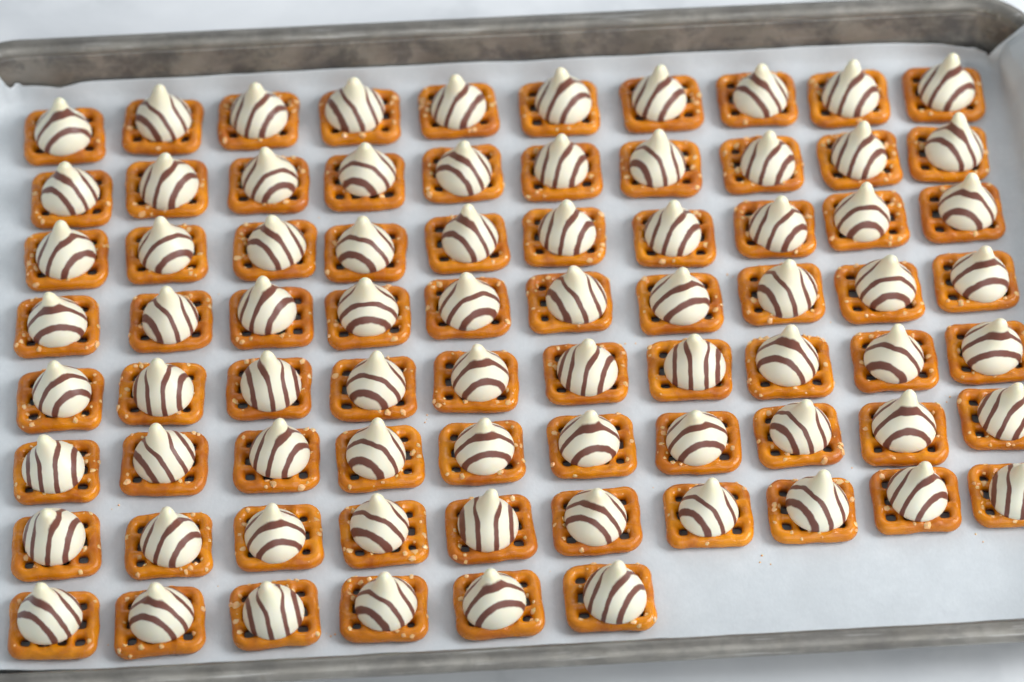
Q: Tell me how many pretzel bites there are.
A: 76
